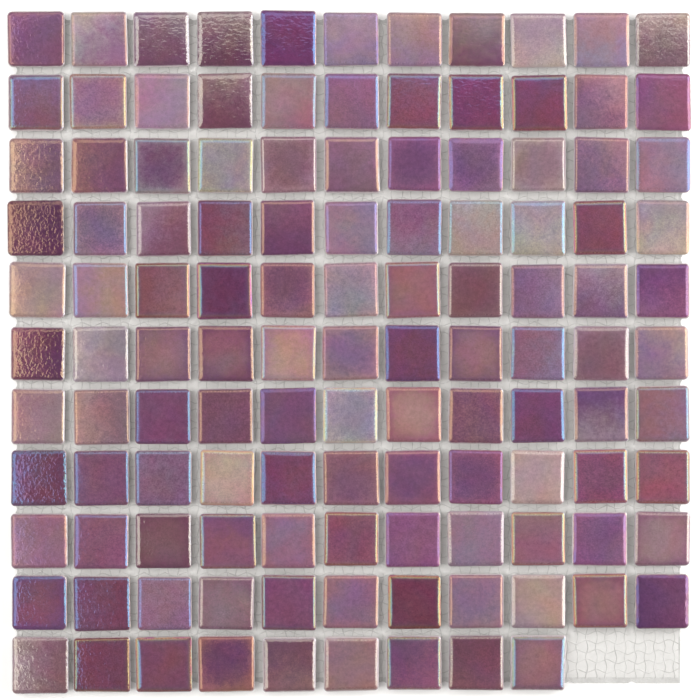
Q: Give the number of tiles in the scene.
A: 119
